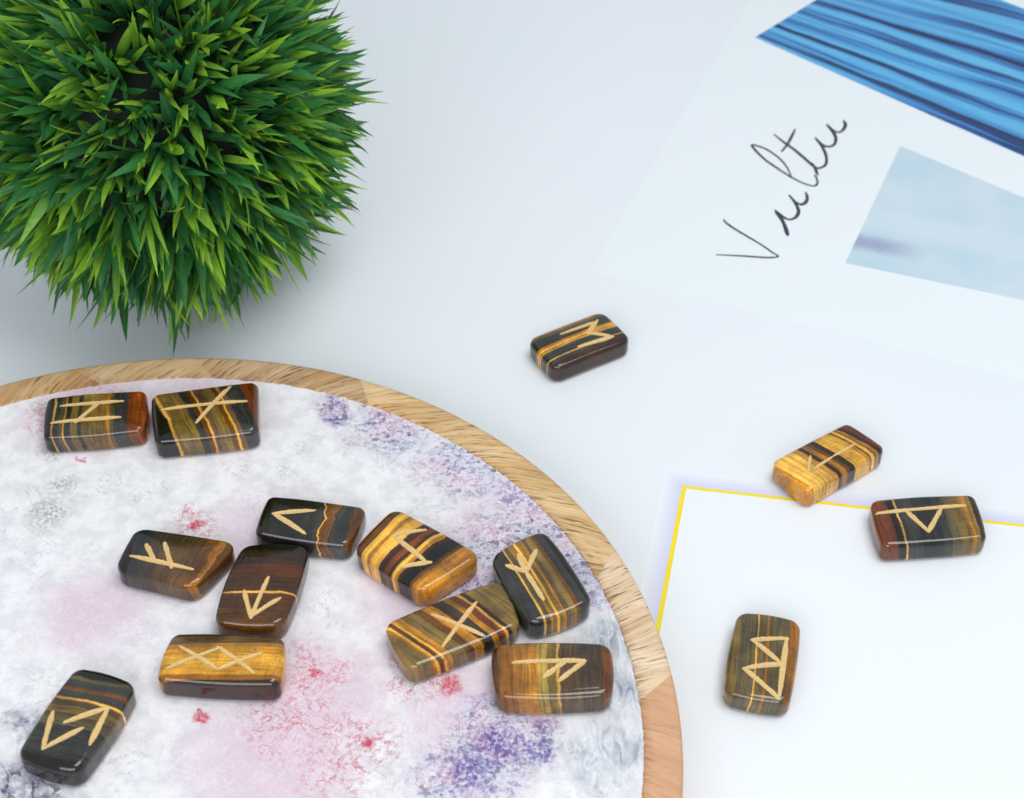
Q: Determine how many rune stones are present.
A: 15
